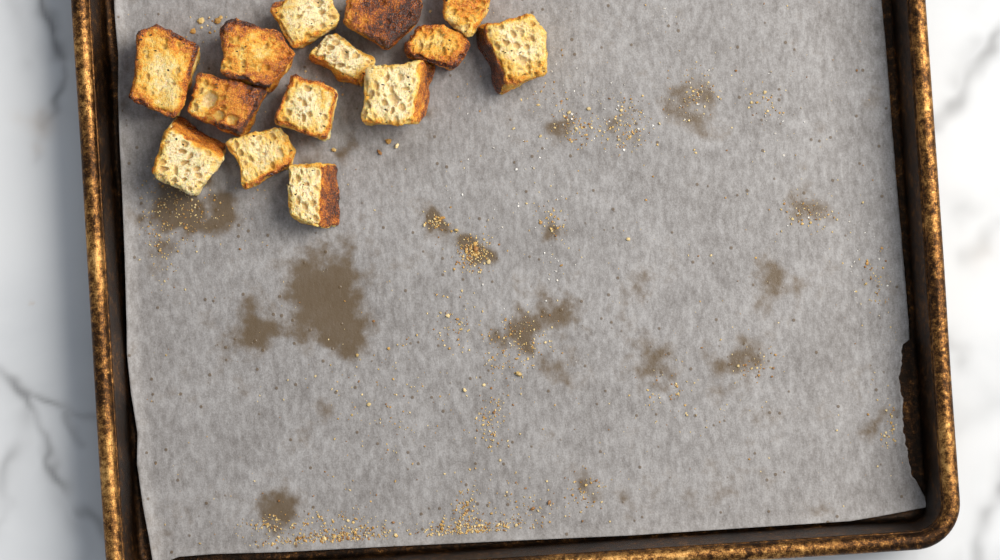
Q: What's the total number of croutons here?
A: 14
